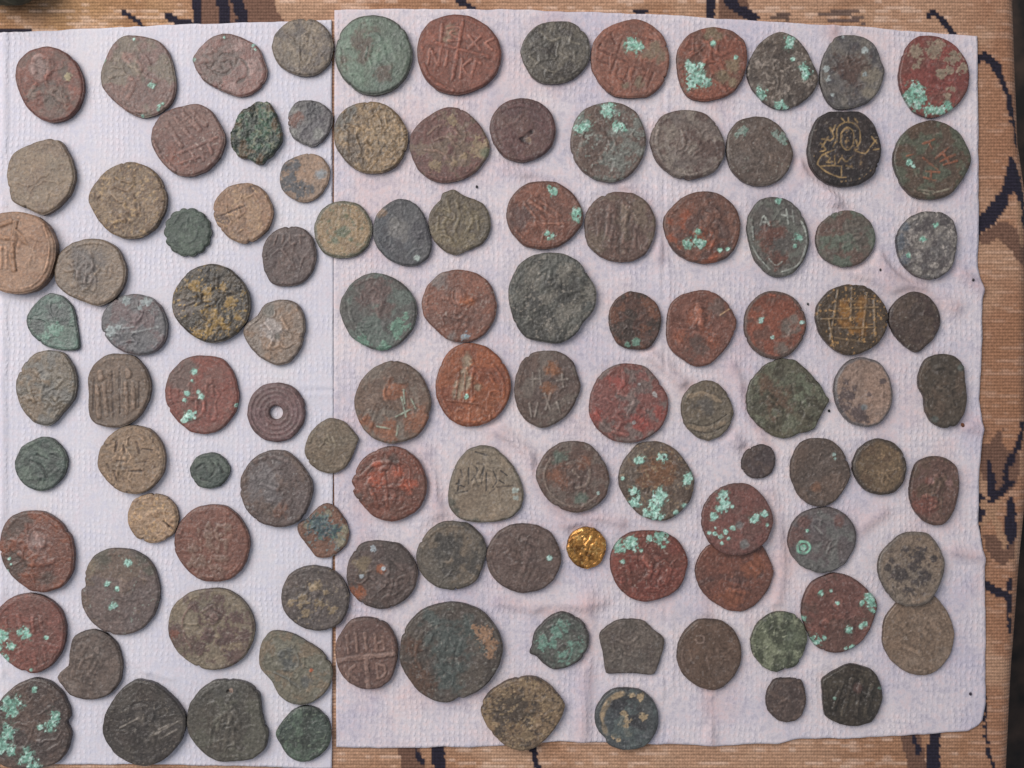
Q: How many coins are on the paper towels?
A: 112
